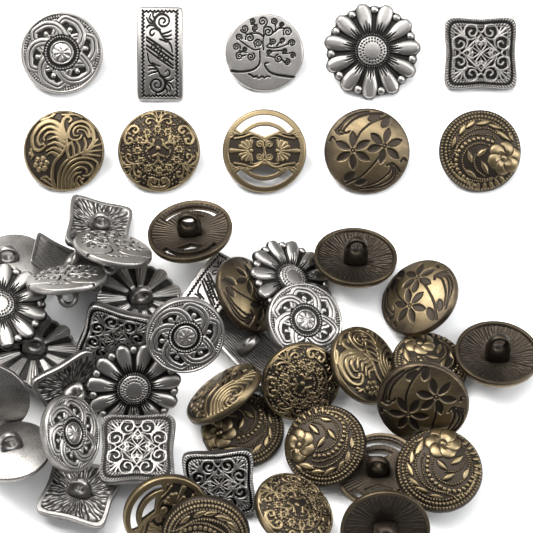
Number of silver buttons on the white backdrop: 27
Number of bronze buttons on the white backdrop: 23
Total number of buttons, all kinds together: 50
